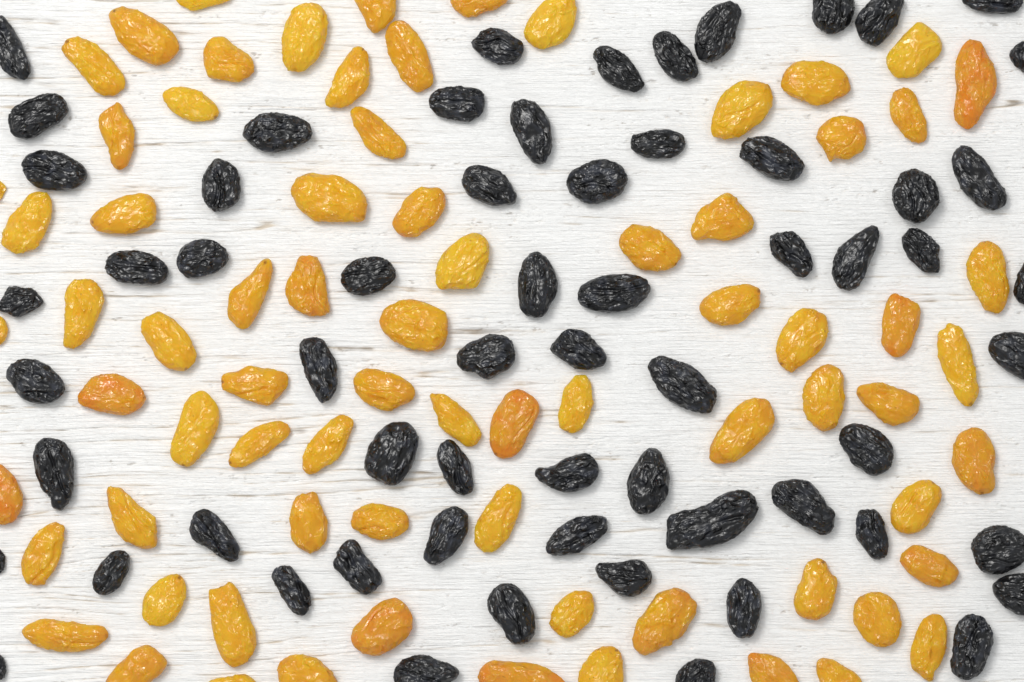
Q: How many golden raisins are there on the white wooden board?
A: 75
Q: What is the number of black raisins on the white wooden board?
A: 62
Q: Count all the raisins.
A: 137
